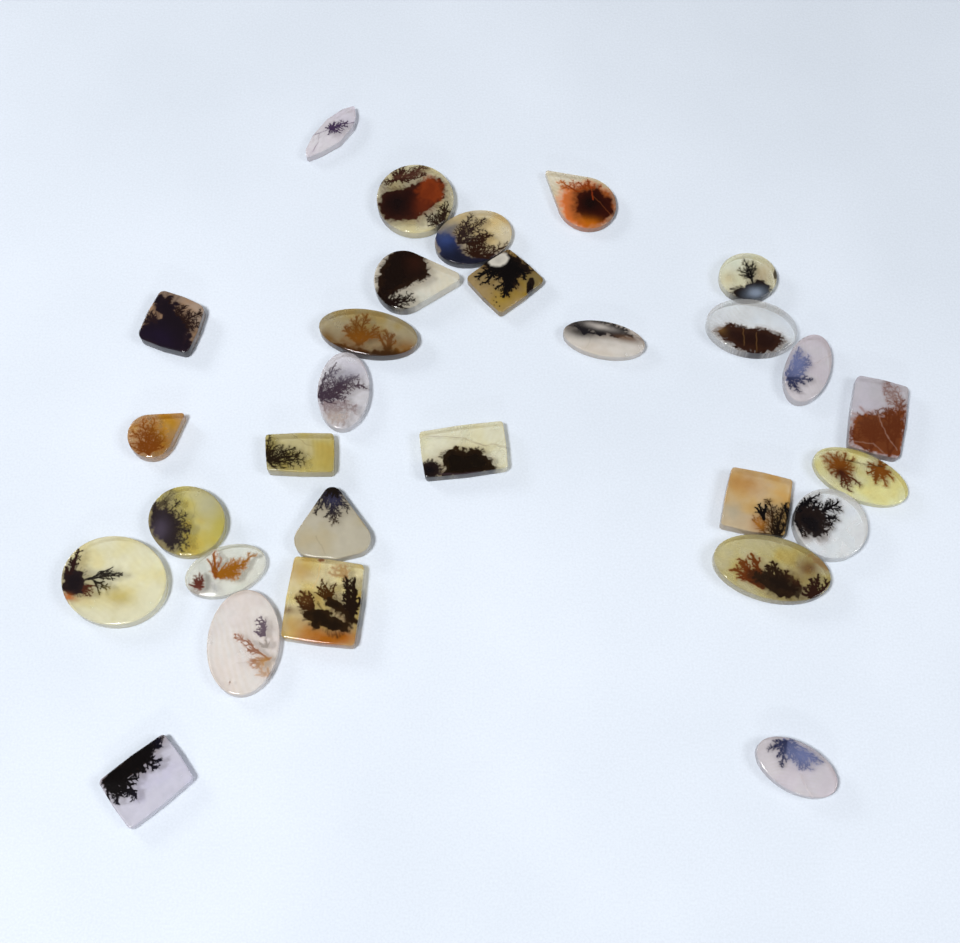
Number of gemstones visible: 29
